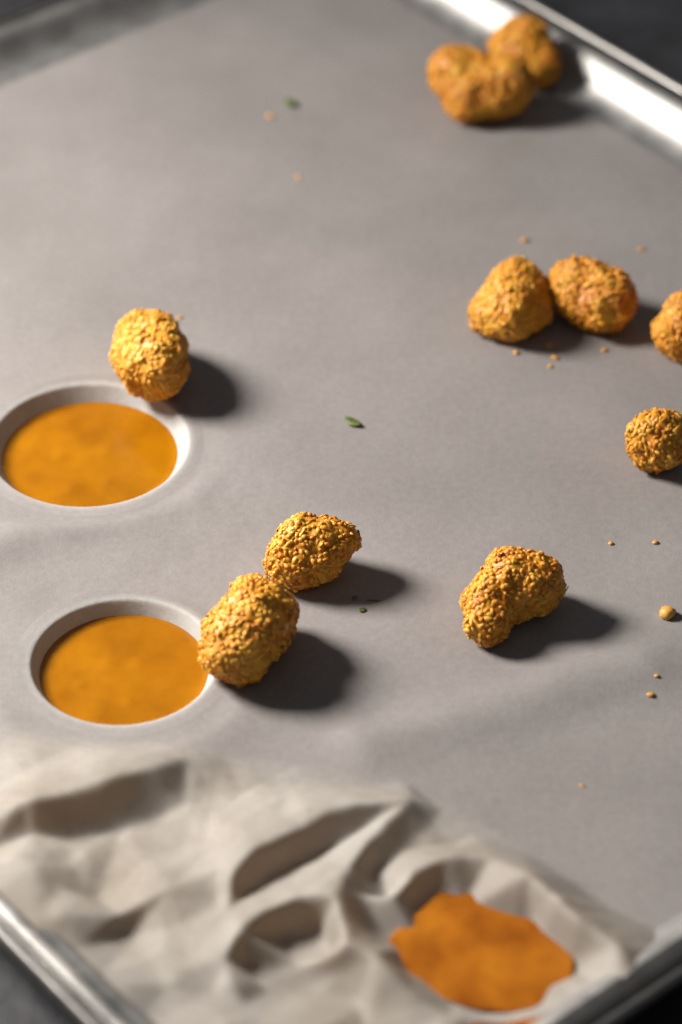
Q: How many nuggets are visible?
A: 10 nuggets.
